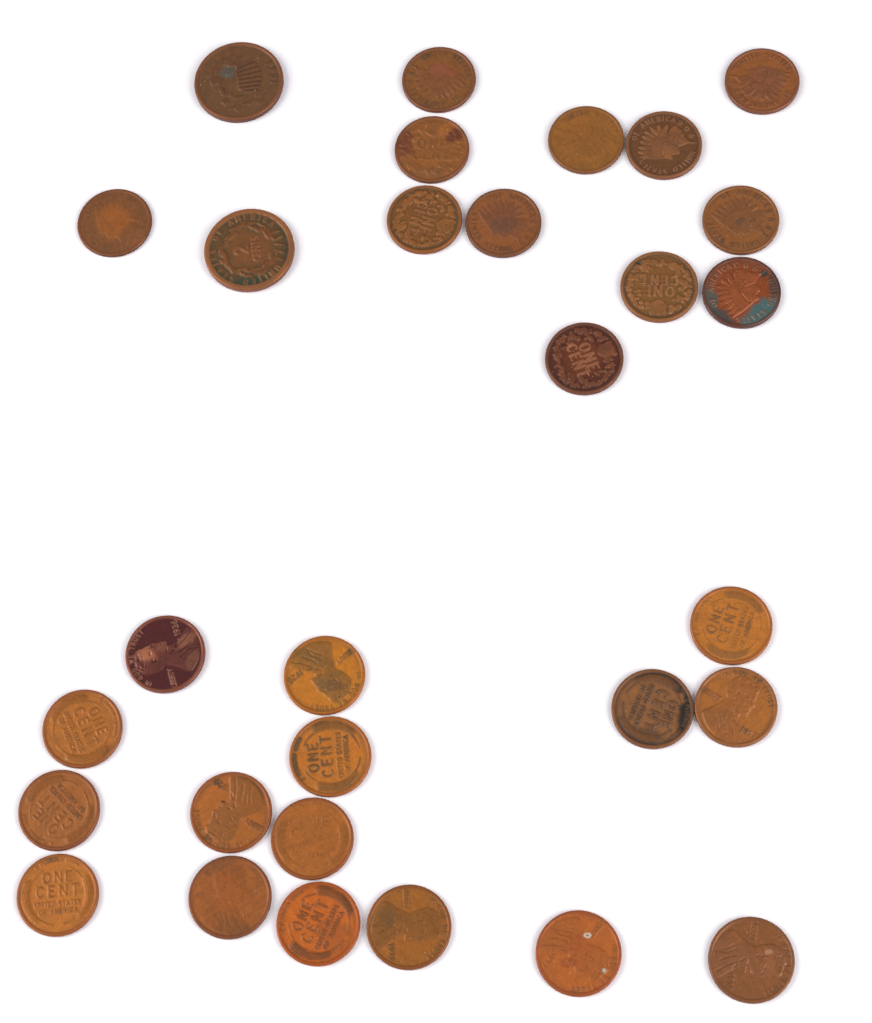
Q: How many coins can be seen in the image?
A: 30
